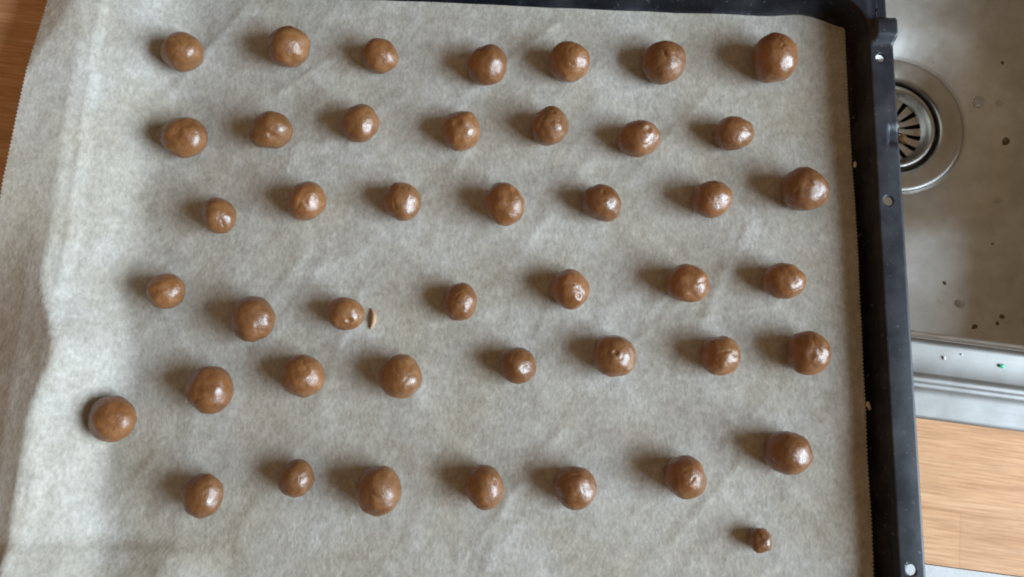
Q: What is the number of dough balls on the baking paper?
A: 44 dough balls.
